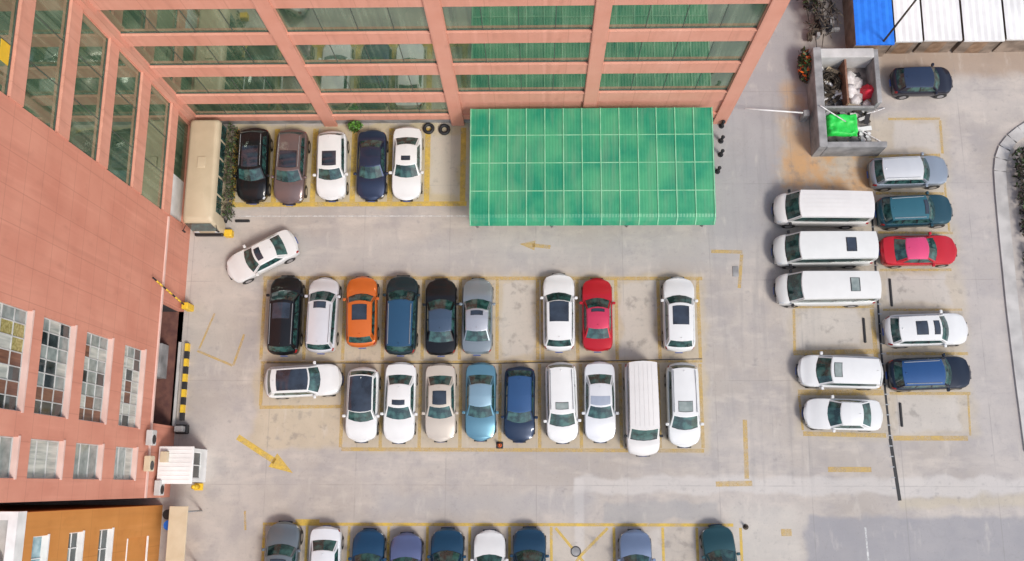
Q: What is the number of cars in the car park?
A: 41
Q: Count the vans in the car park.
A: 4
